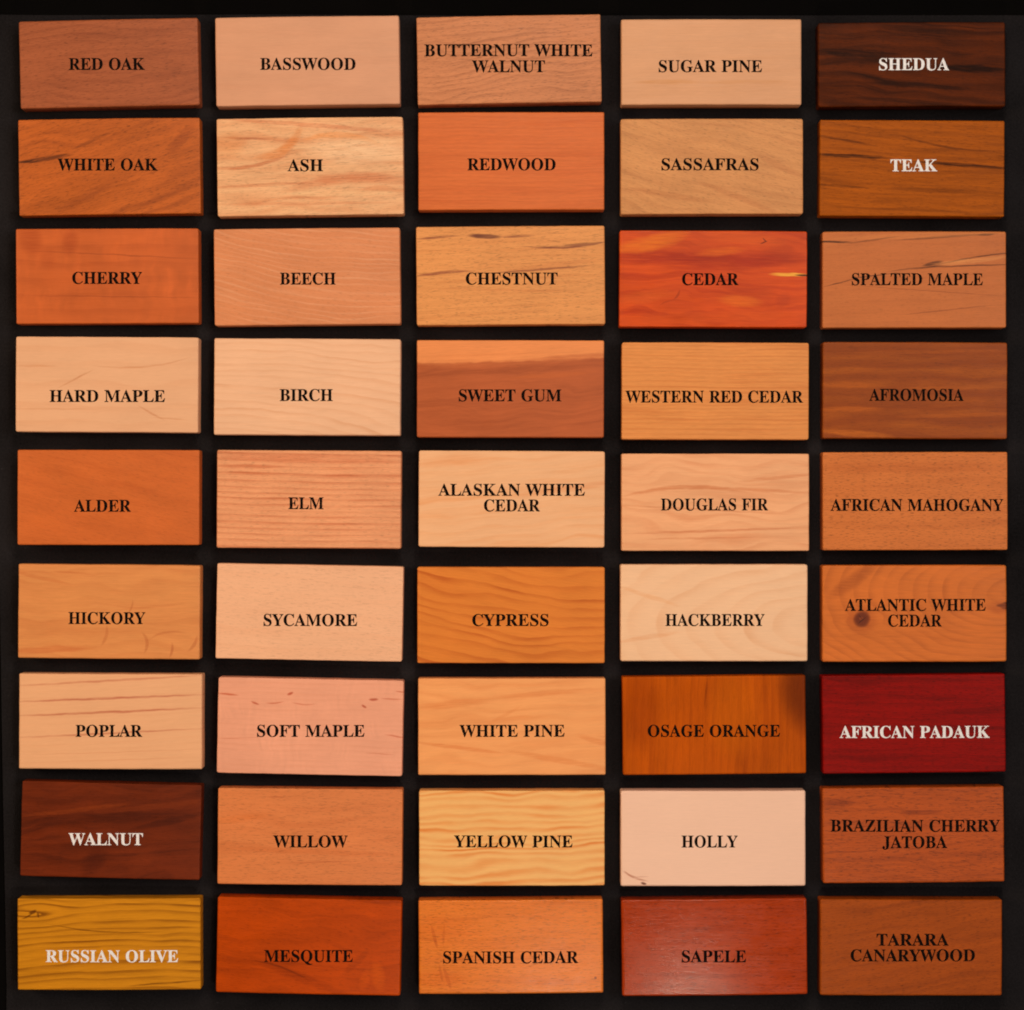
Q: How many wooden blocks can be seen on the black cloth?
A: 45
